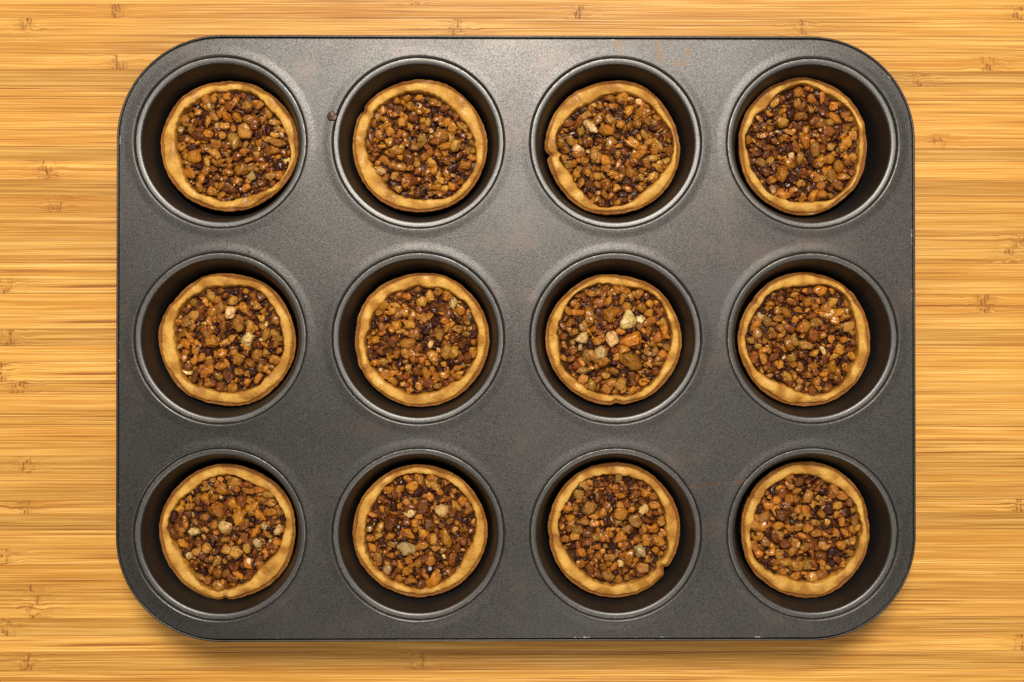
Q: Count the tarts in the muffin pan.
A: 12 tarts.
